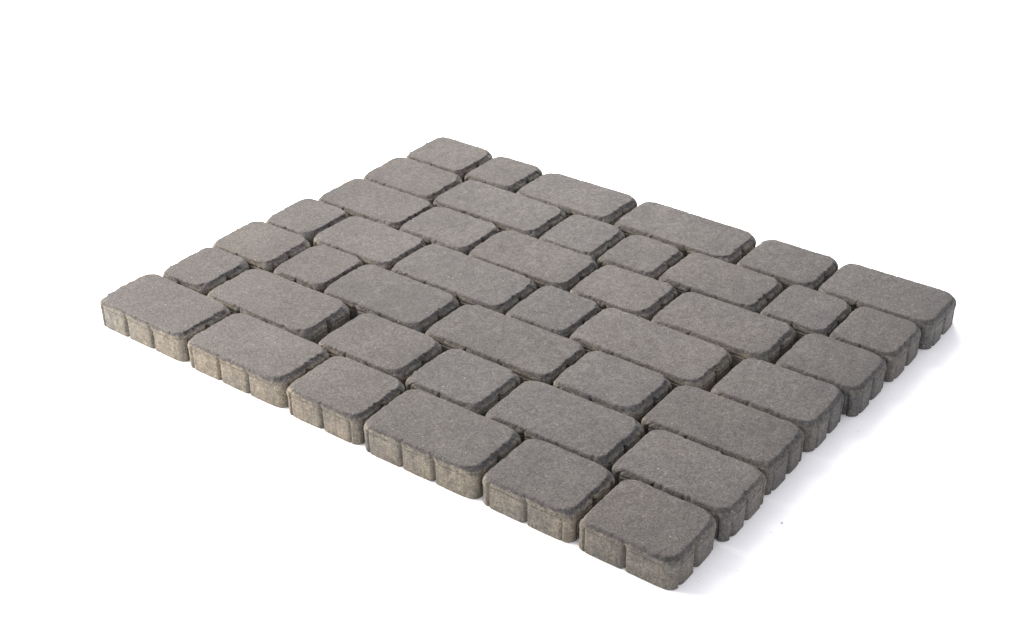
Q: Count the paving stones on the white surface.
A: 43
